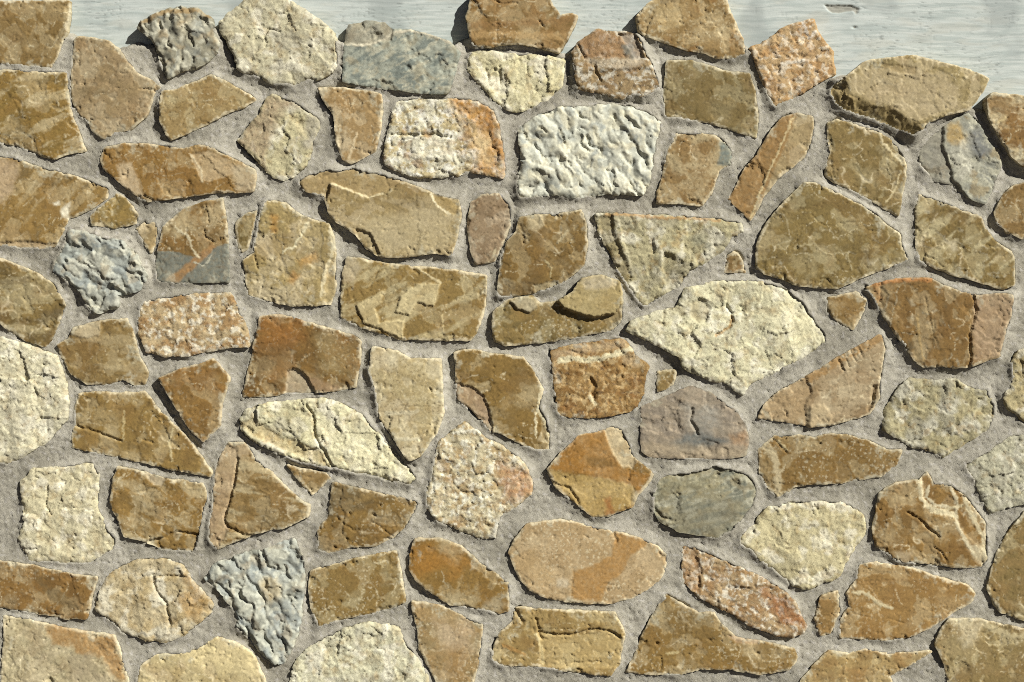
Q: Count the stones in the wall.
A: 90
